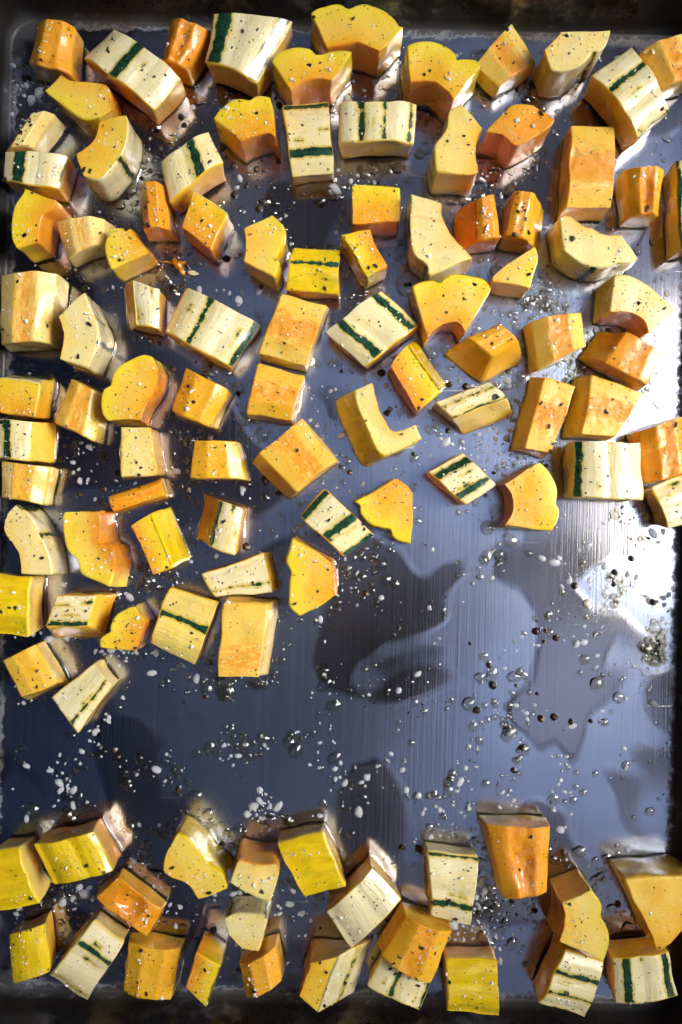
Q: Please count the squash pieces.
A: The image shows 108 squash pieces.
